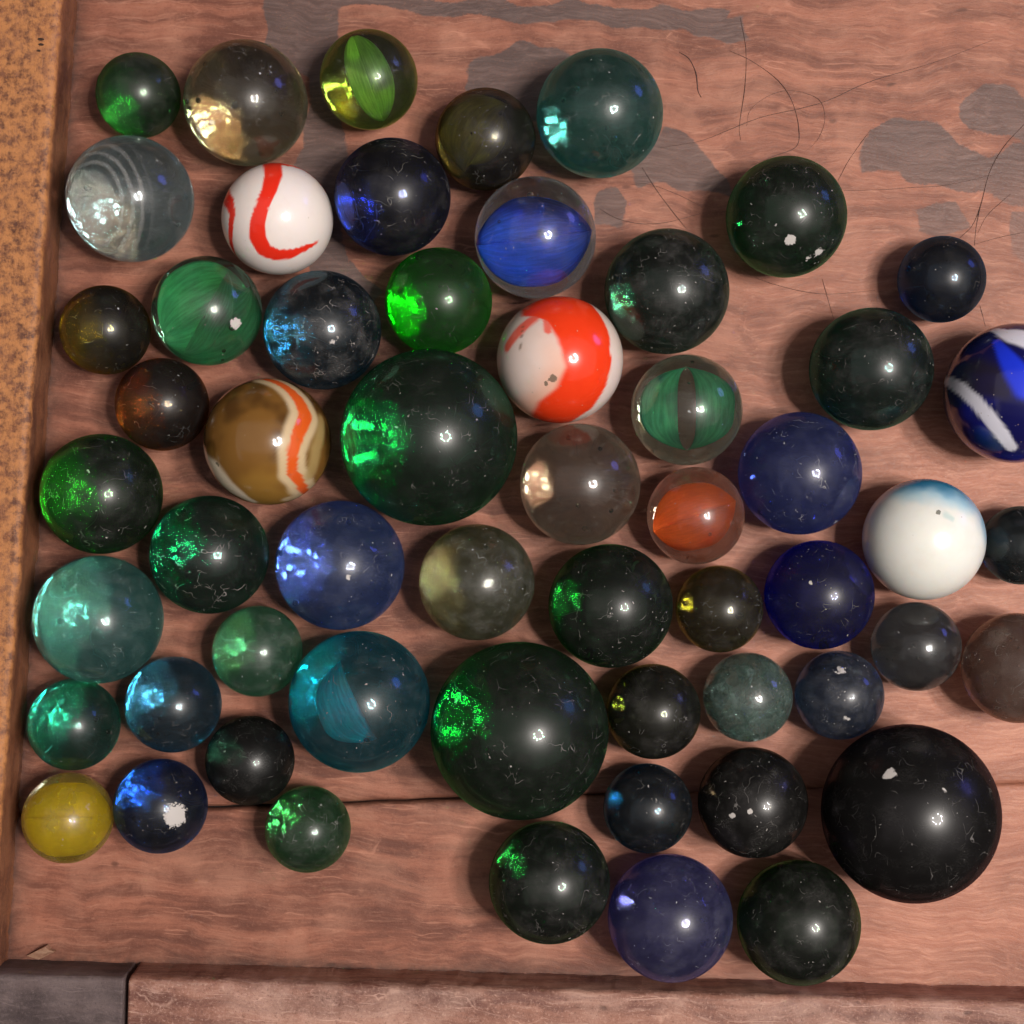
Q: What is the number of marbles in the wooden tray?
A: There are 56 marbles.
